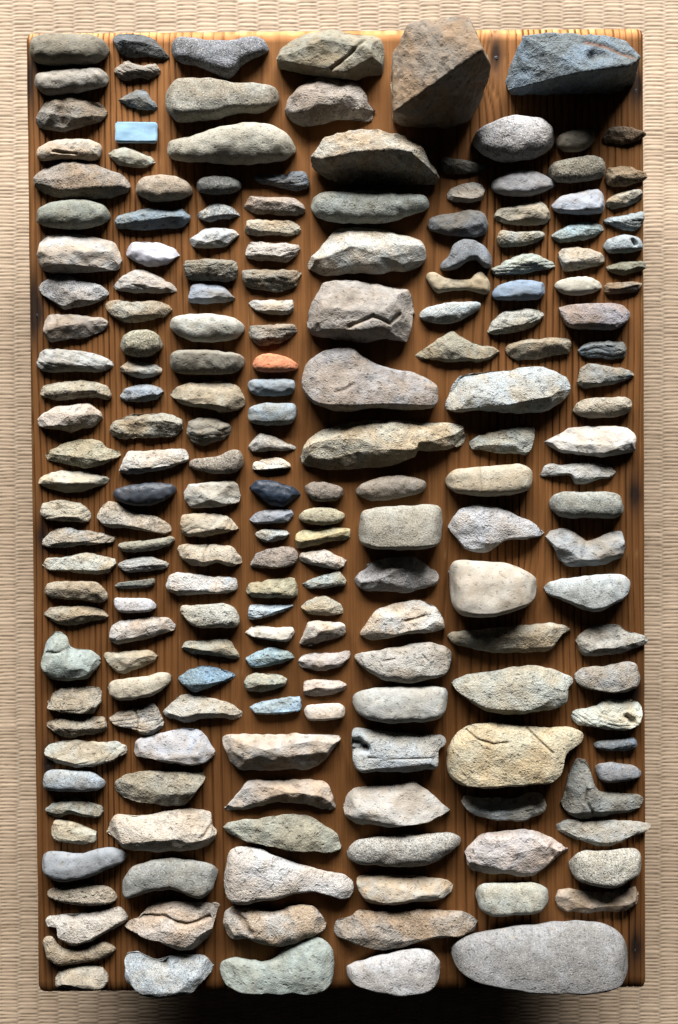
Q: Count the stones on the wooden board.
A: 200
